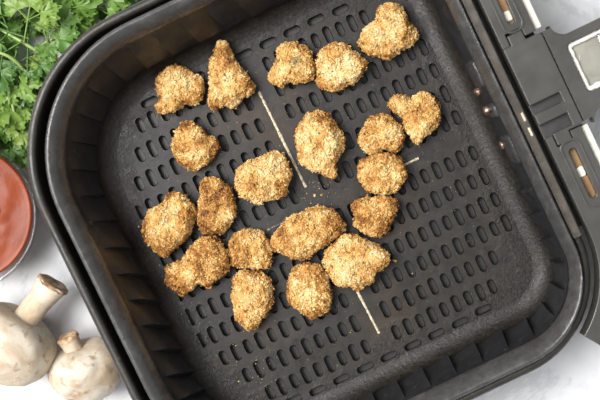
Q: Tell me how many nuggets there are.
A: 20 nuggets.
